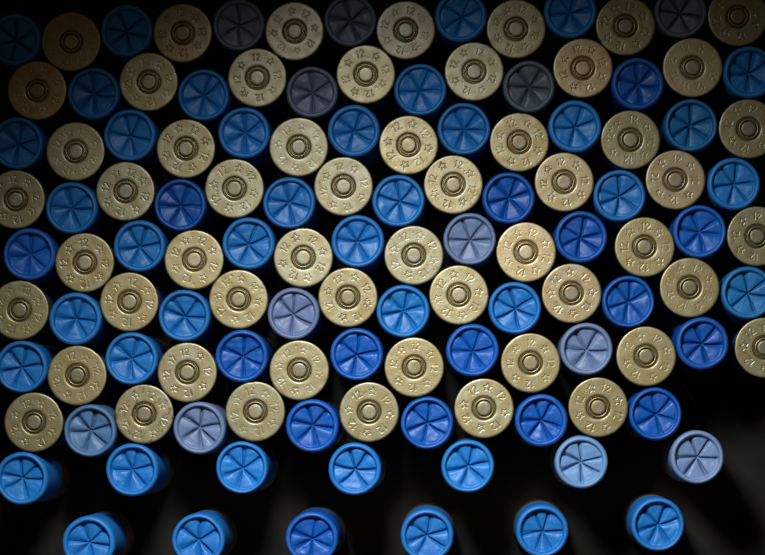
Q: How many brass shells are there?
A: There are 55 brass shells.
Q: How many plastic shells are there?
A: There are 68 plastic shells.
